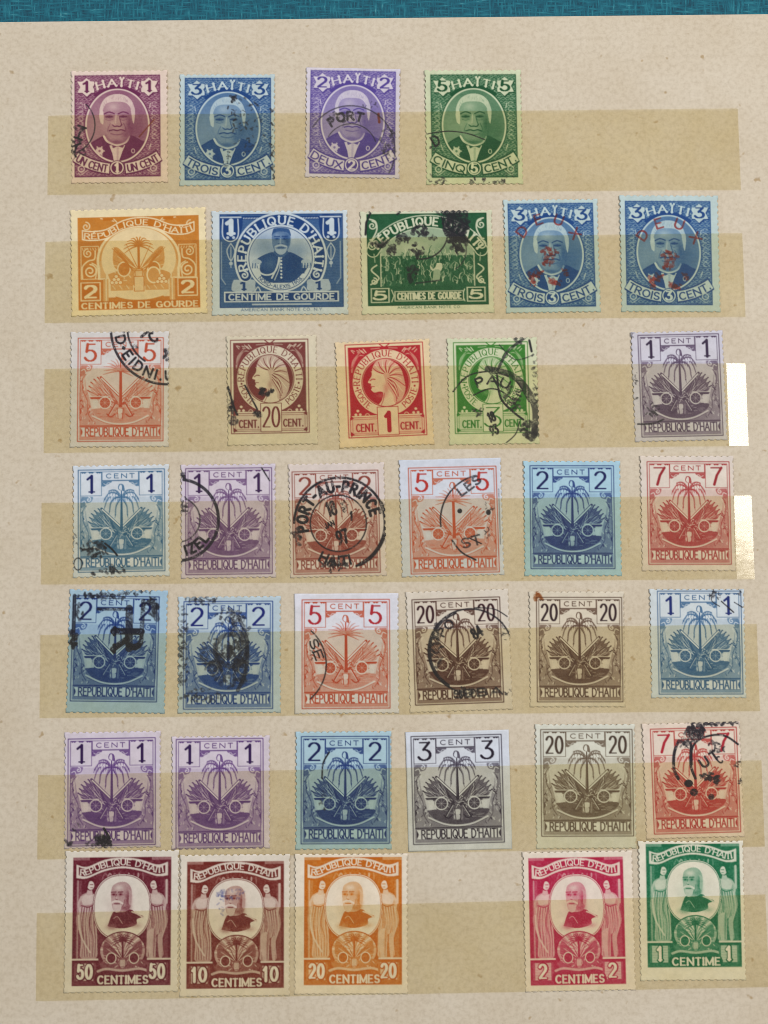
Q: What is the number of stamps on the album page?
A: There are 37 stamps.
